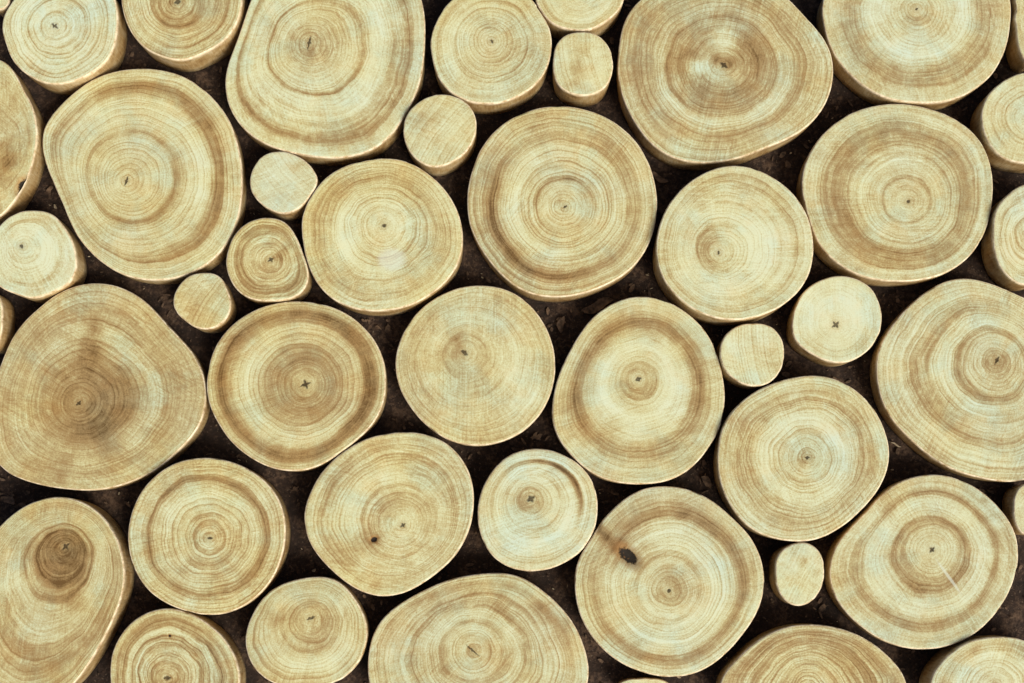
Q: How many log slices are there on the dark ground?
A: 46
